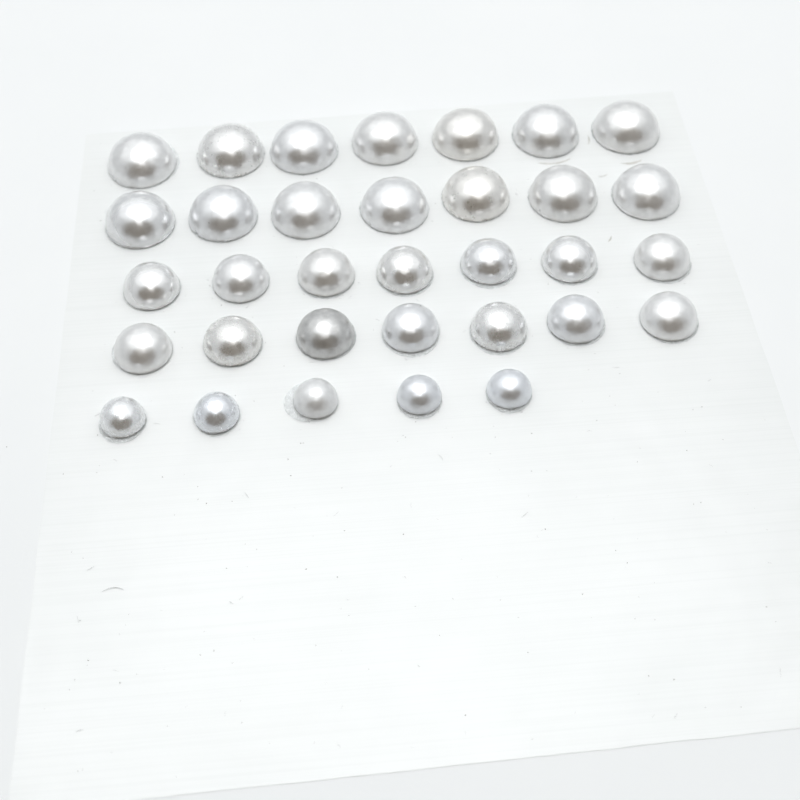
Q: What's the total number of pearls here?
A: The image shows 33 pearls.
